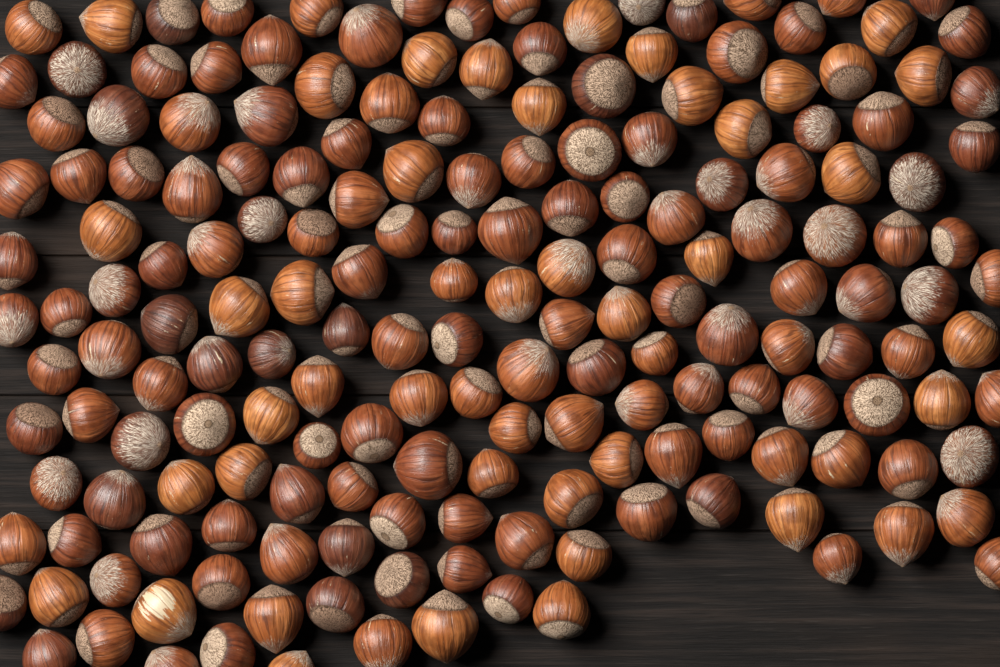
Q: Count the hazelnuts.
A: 184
